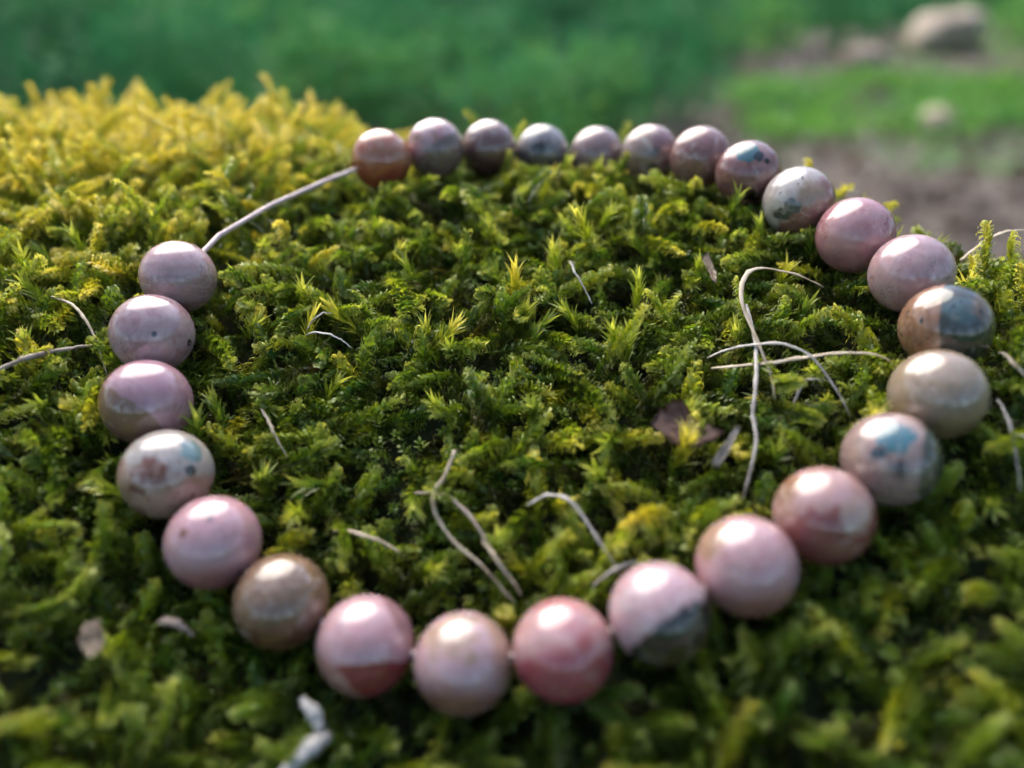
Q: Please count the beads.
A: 26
